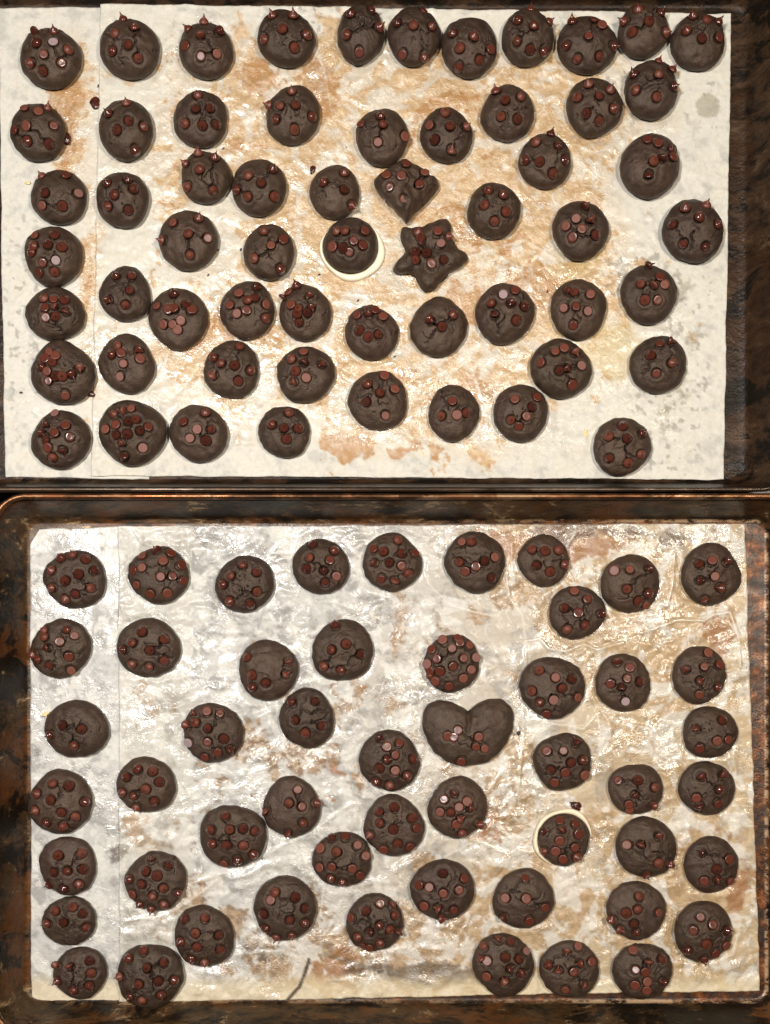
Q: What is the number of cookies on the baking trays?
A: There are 112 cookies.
